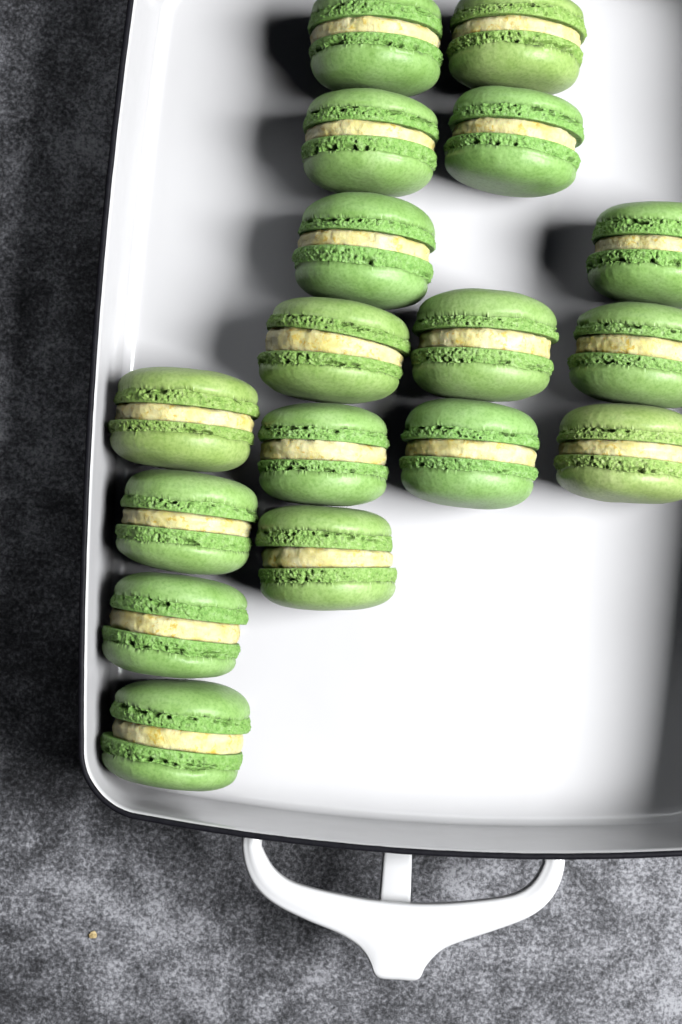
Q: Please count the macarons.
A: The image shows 17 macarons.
